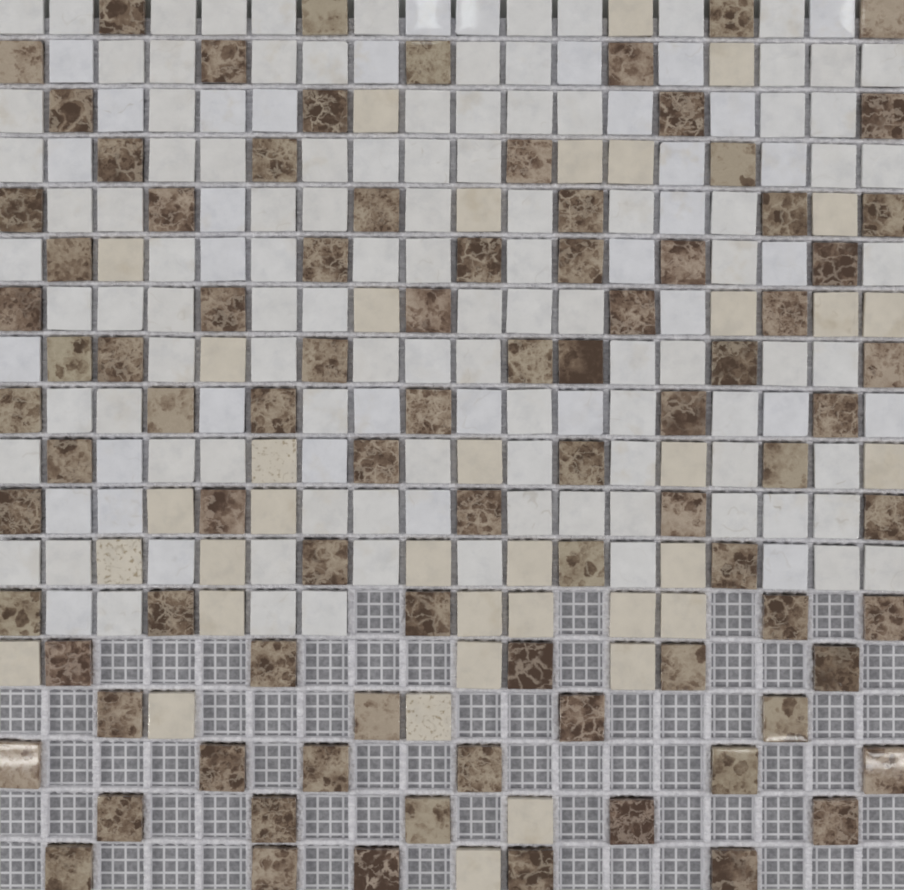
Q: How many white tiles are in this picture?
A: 138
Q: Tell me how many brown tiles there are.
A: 88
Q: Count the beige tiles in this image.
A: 36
